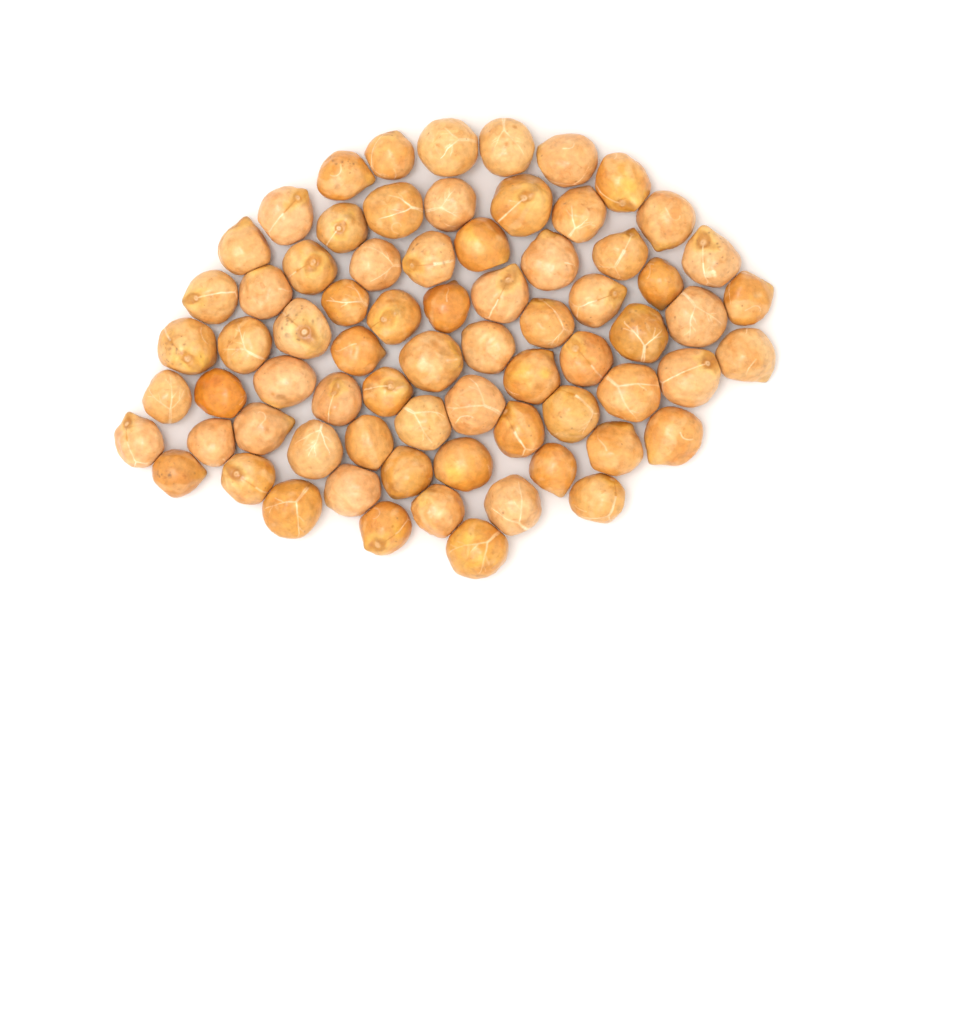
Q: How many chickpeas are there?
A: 72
